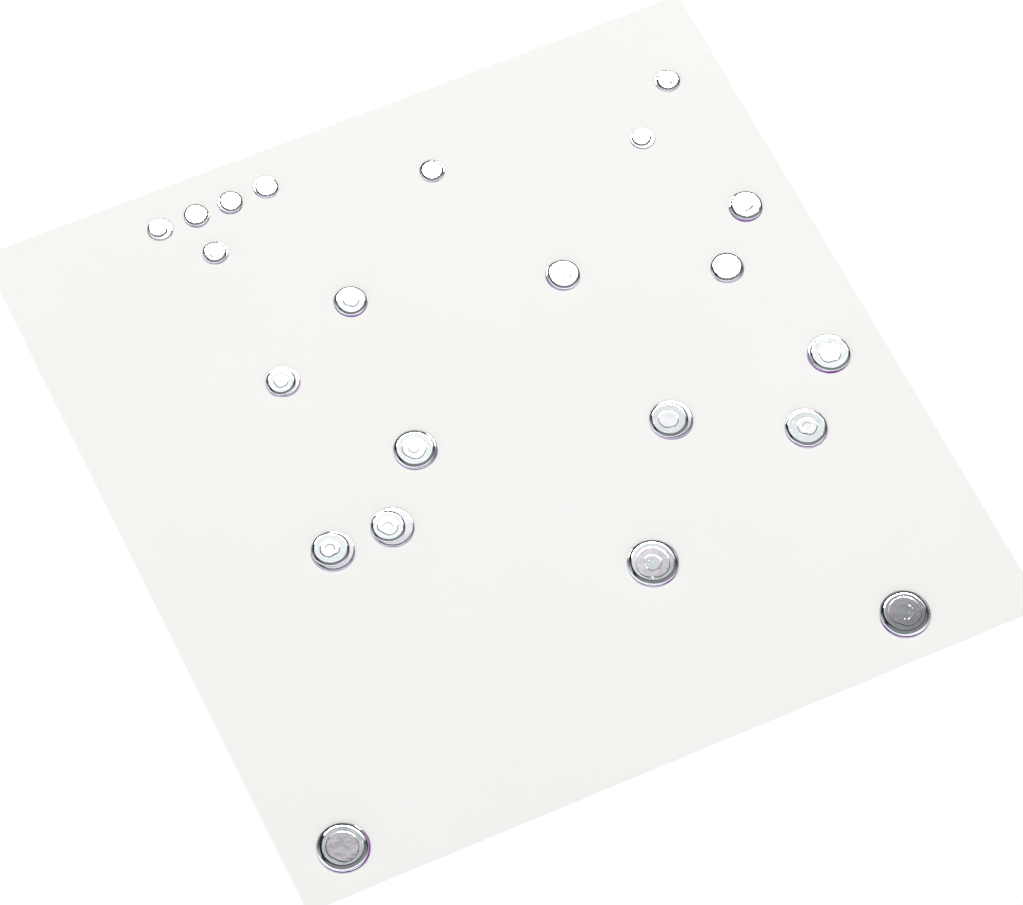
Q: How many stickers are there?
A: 22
